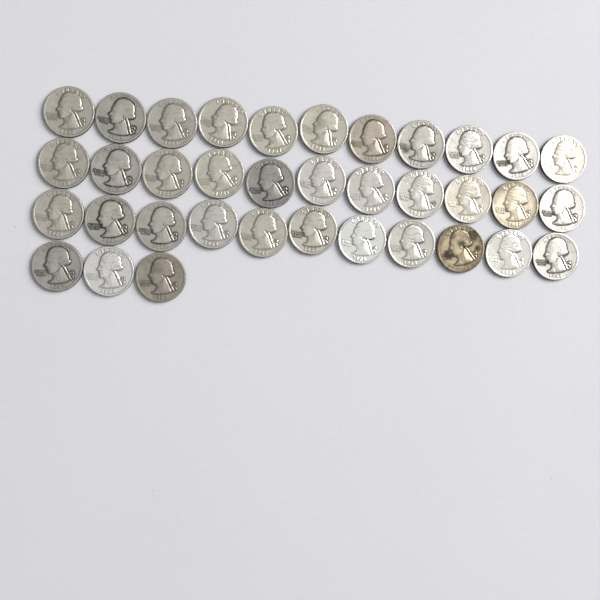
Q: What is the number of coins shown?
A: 36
